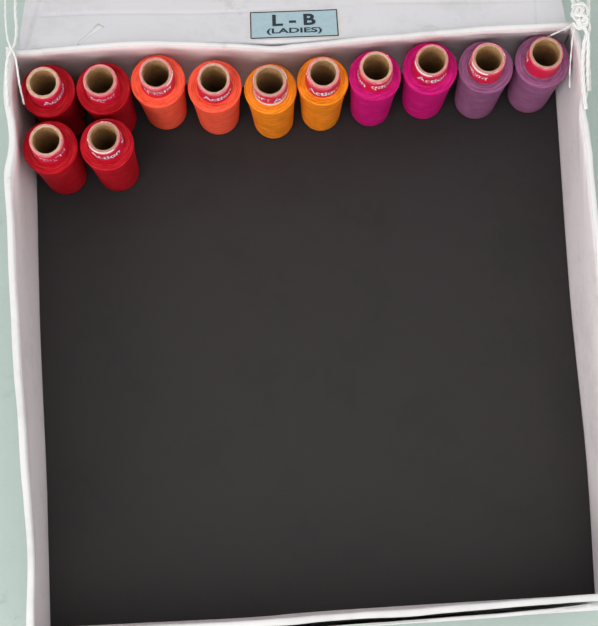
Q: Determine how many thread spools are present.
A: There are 12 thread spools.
